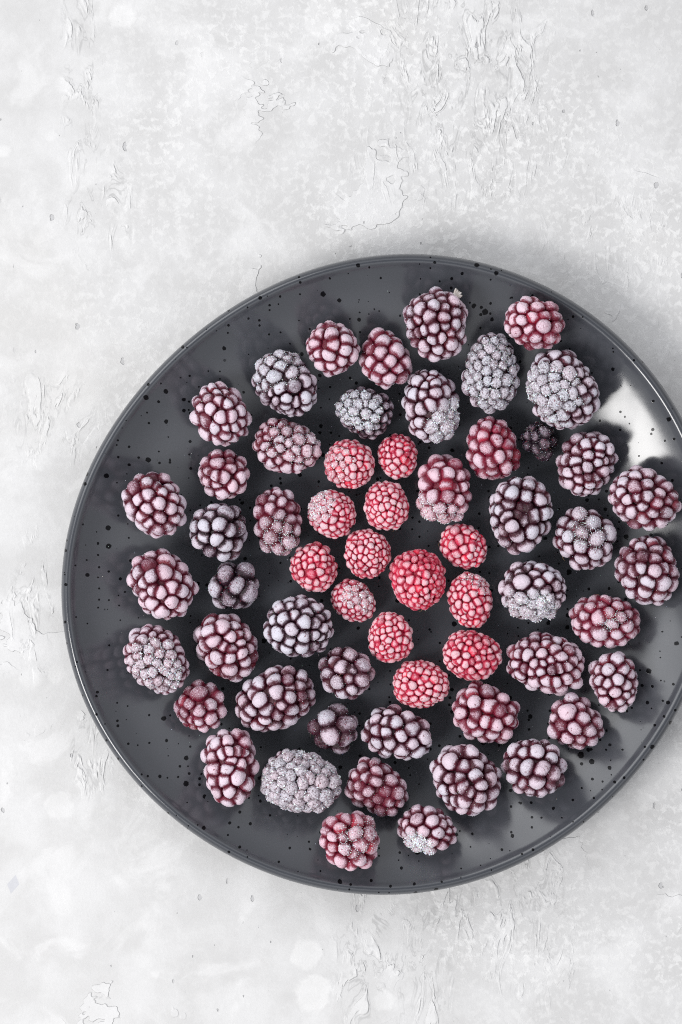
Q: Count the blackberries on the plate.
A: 46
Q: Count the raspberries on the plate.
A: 13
